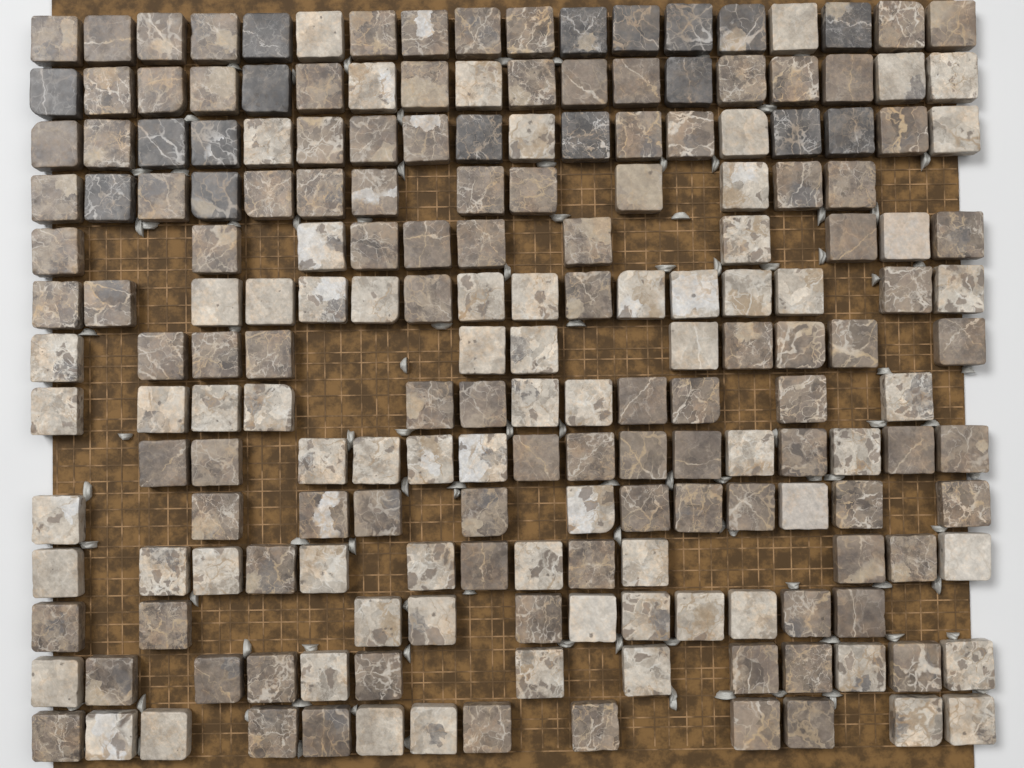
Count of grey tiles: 17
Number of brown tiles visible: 106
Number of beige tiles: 71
